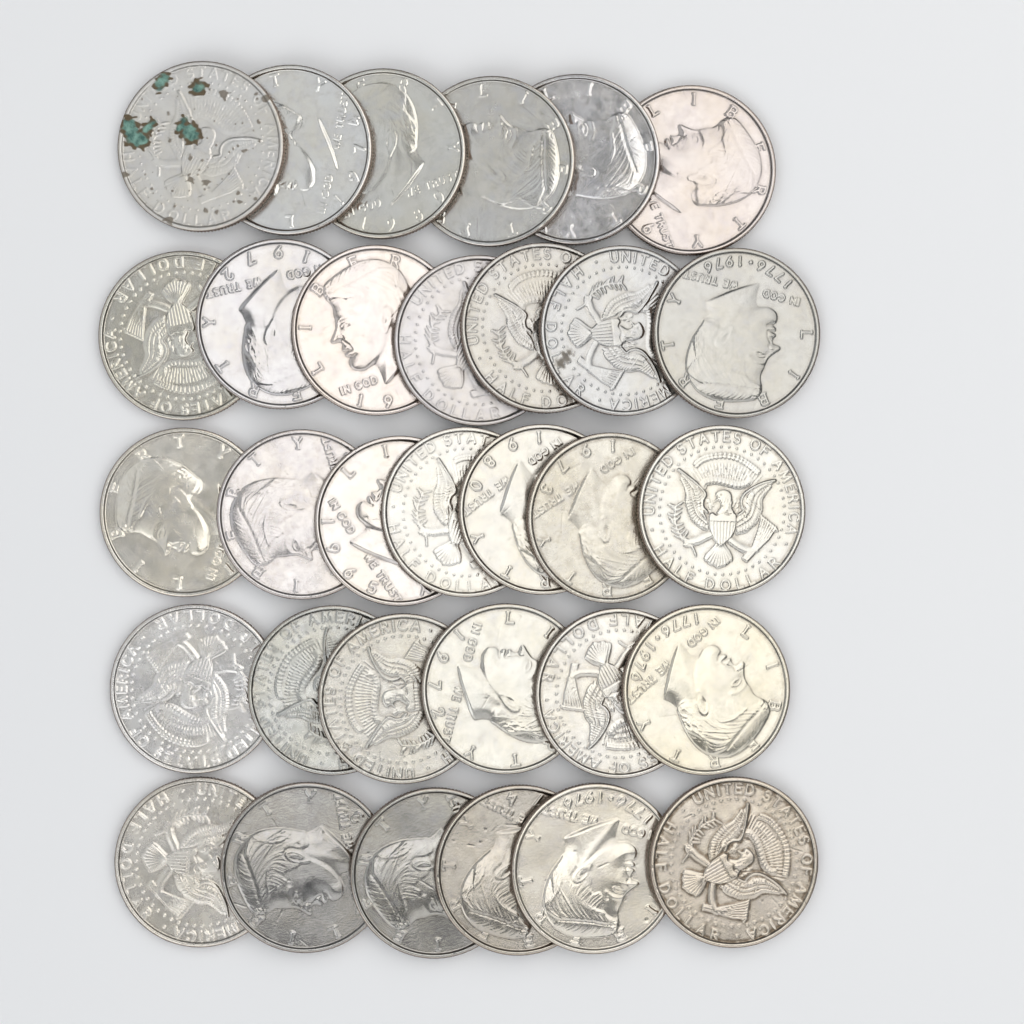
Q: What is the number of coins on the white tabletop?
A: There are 32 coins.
